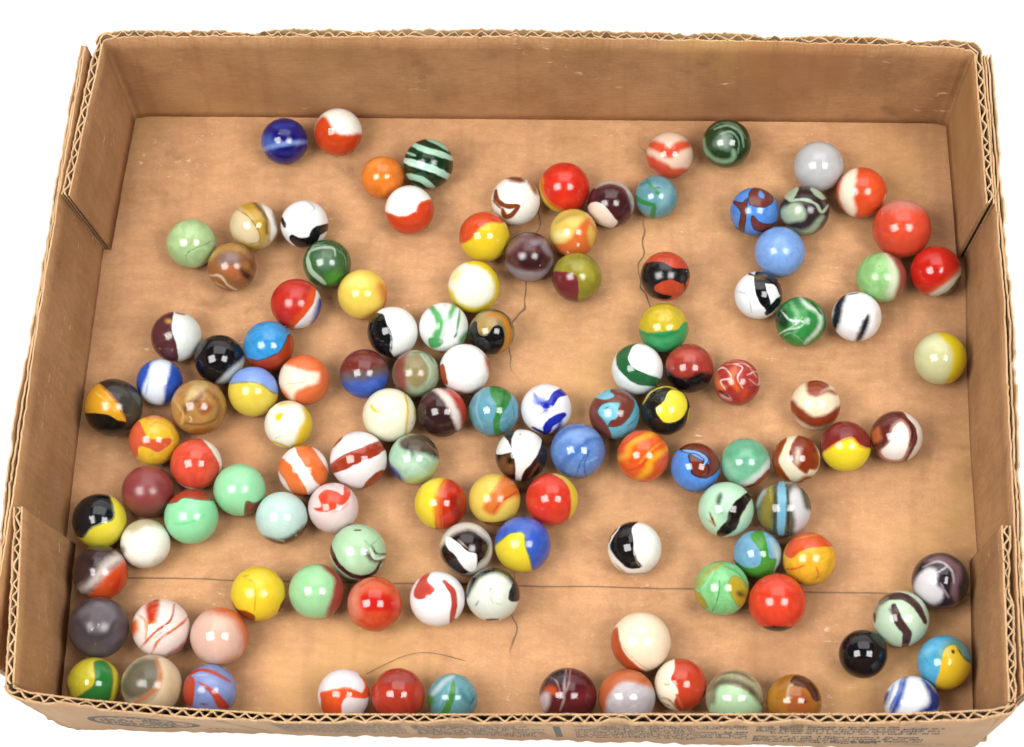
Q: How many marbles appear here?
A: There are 121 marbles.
